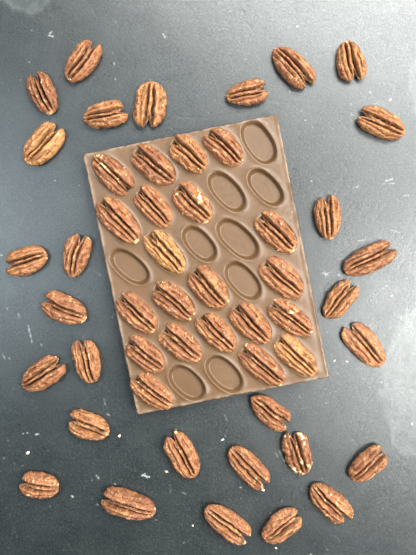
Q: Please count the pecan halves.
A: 50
